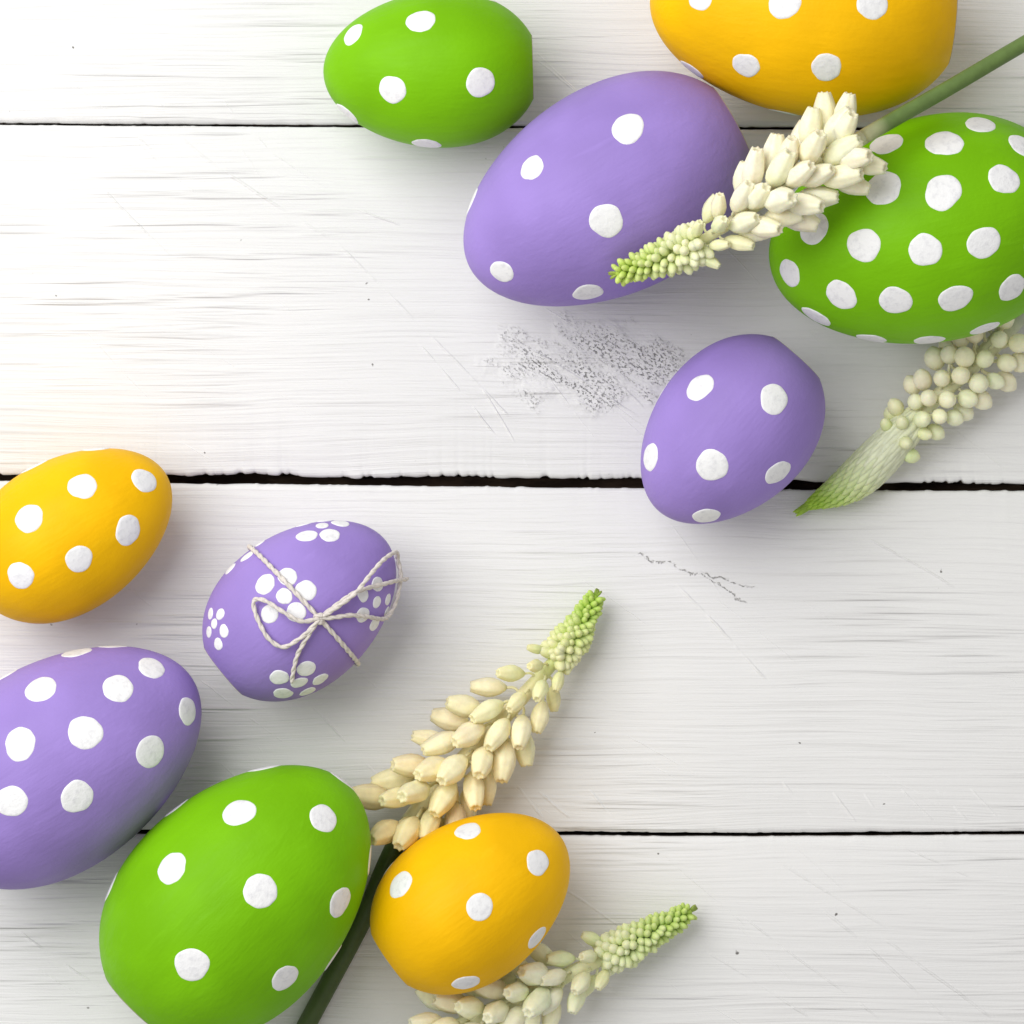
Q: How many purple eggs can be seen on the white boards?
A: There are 4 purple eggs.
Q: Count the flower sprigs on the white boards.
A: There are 4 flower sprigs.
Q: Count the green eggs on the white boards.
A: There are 3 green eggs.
